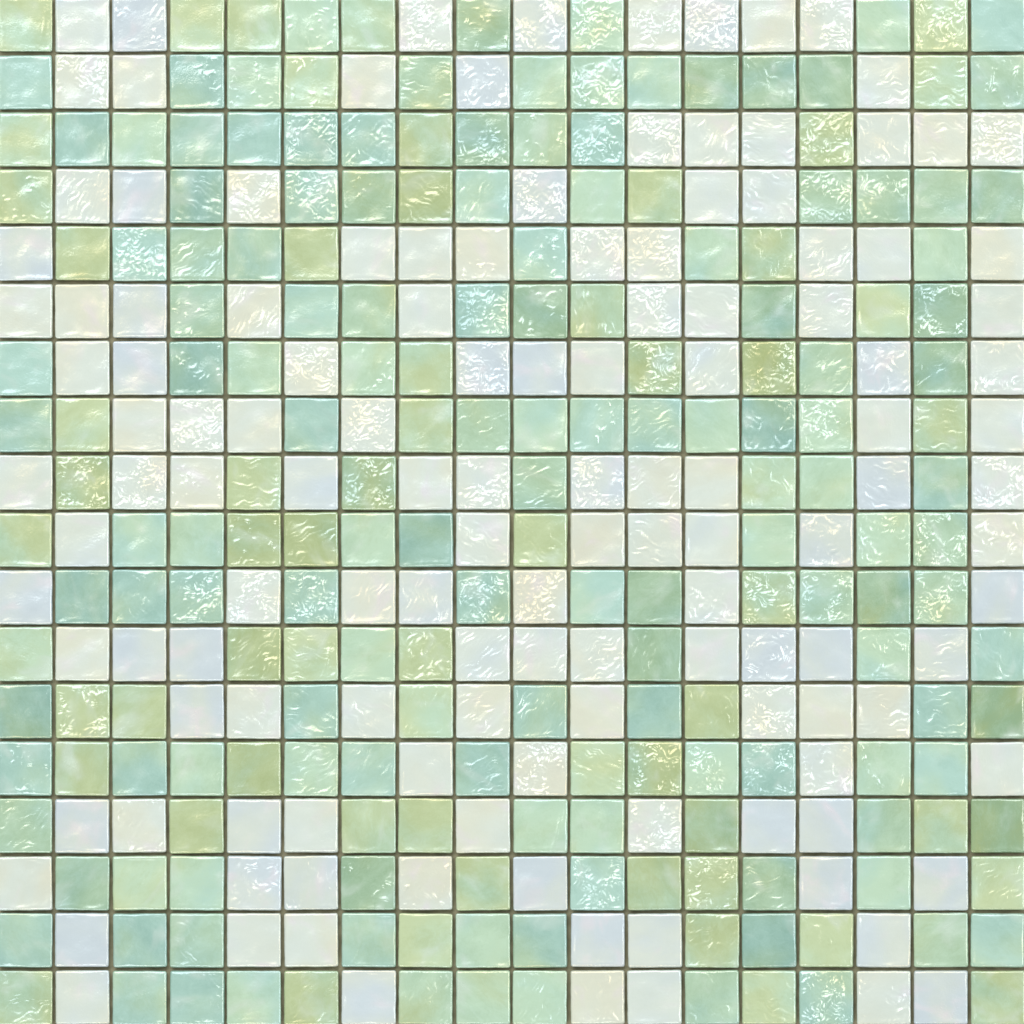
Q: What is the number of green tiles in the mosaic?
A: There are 192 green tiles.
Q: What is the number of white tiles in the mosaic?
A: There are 132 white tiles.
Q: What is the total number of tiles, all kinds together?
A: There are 324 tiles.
